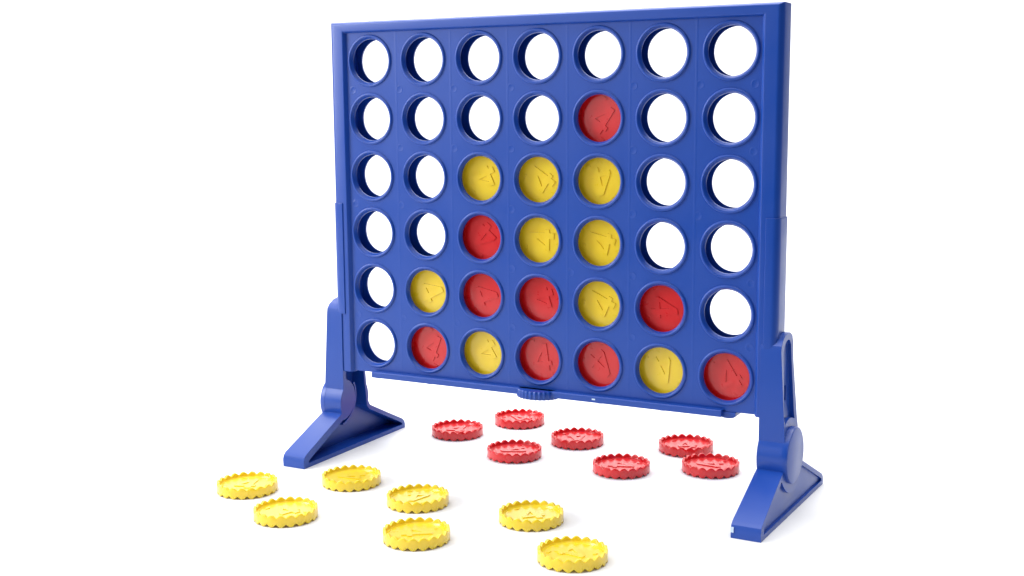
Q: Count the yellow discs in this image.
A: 16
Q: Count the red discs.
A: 16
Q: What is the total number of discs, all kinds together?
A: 32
